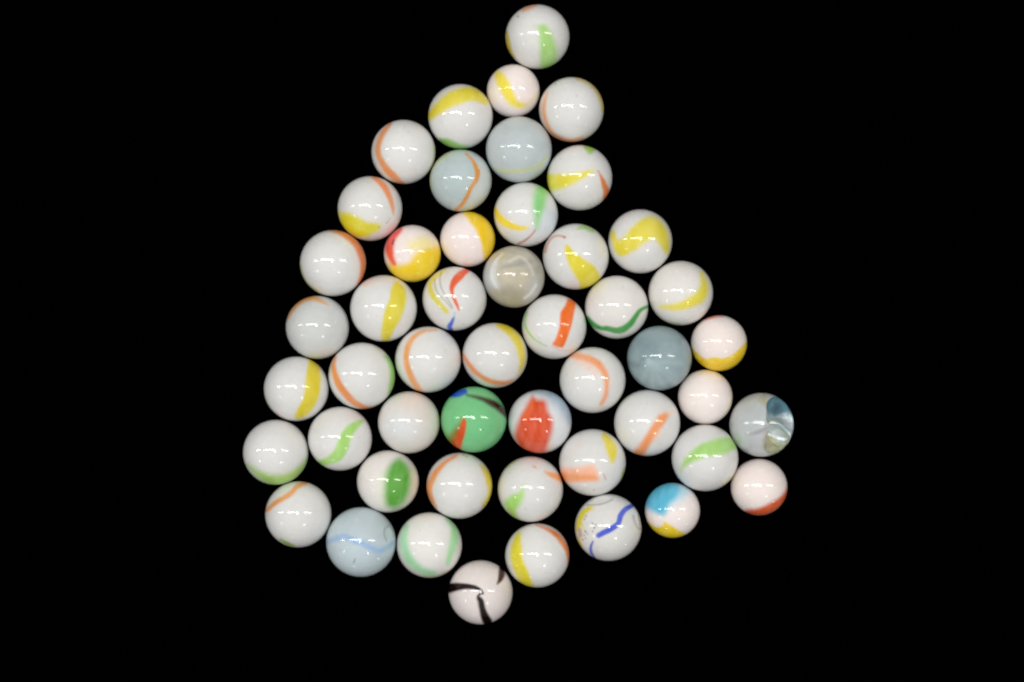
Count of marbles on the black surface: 50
